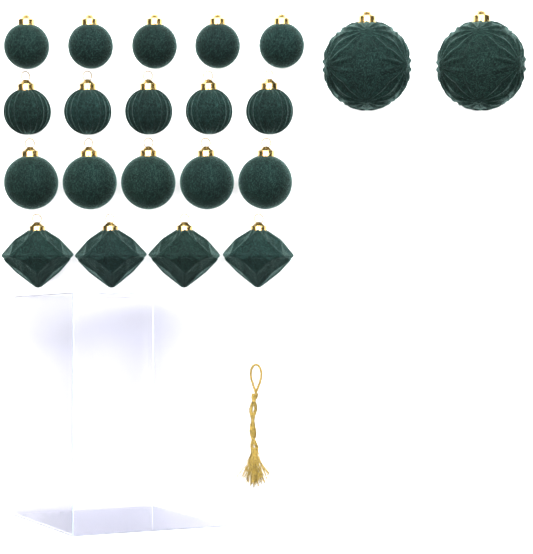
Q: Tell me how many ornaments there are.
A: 21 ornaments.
